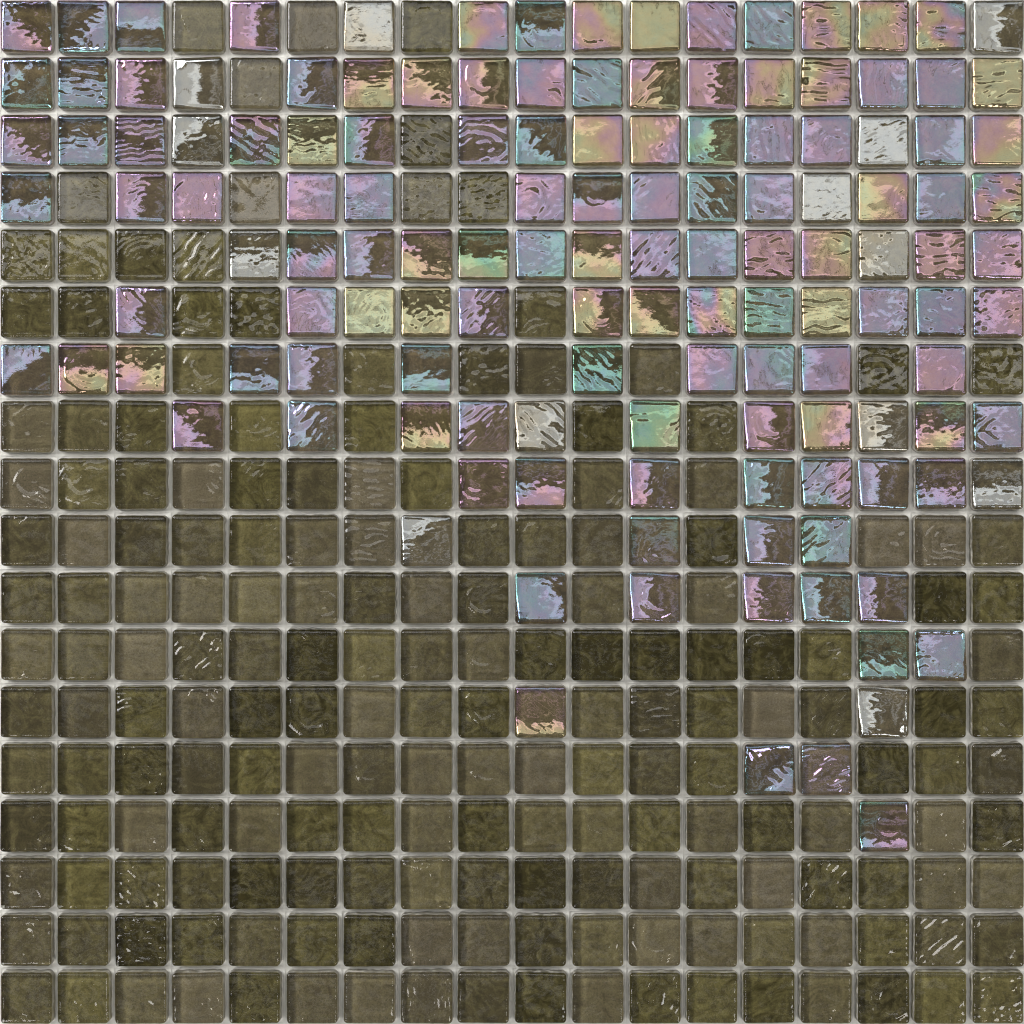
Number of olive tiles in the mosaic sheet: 188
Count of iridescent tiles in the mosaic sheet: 136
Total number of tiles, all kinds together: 324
